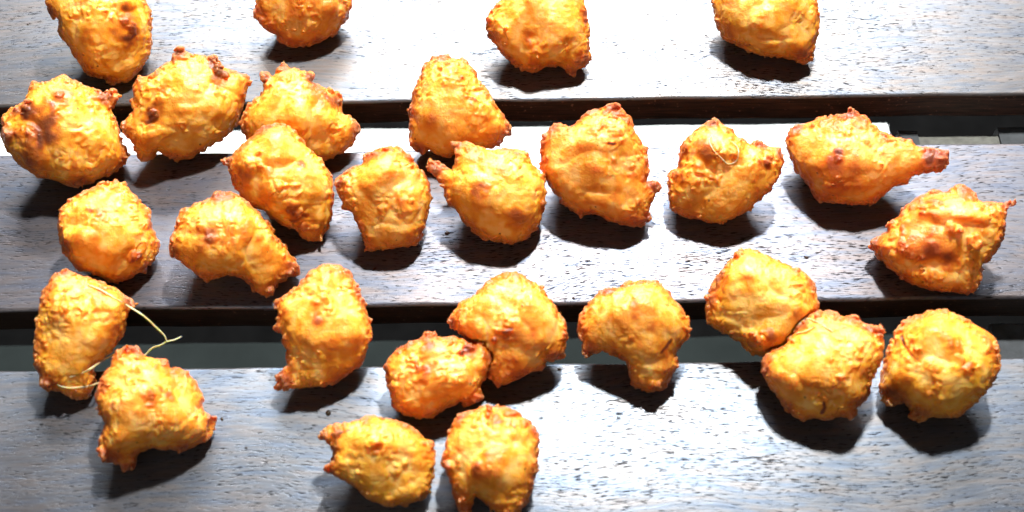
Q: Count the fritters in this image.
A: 28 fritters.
